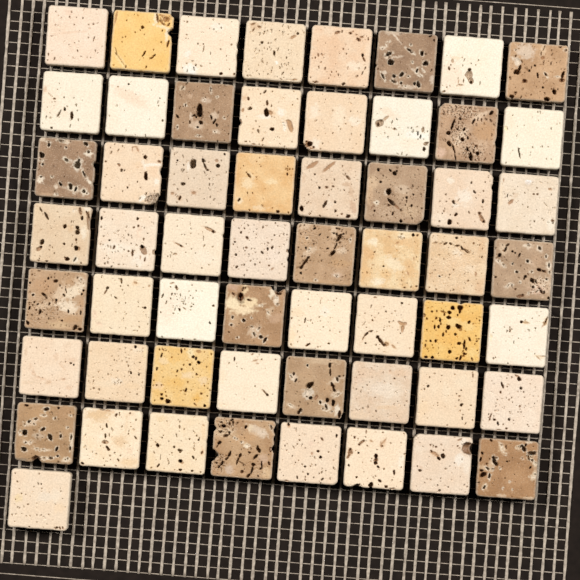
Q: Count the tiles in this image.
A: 57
